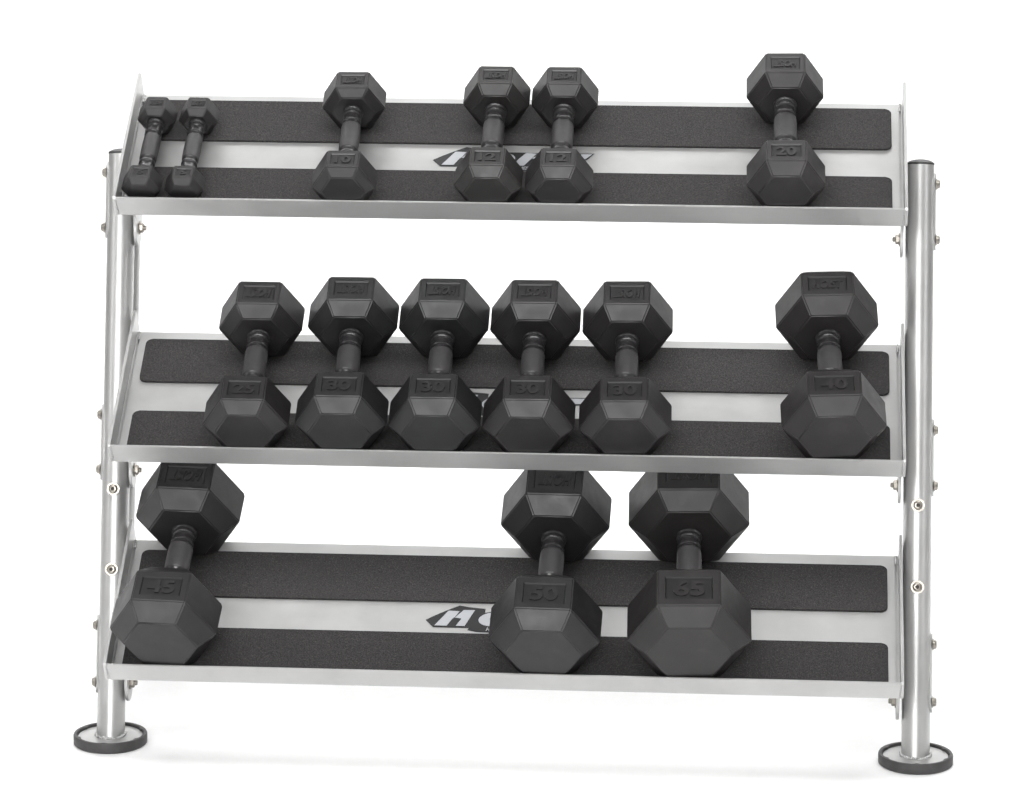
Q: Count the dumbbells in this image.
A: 15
